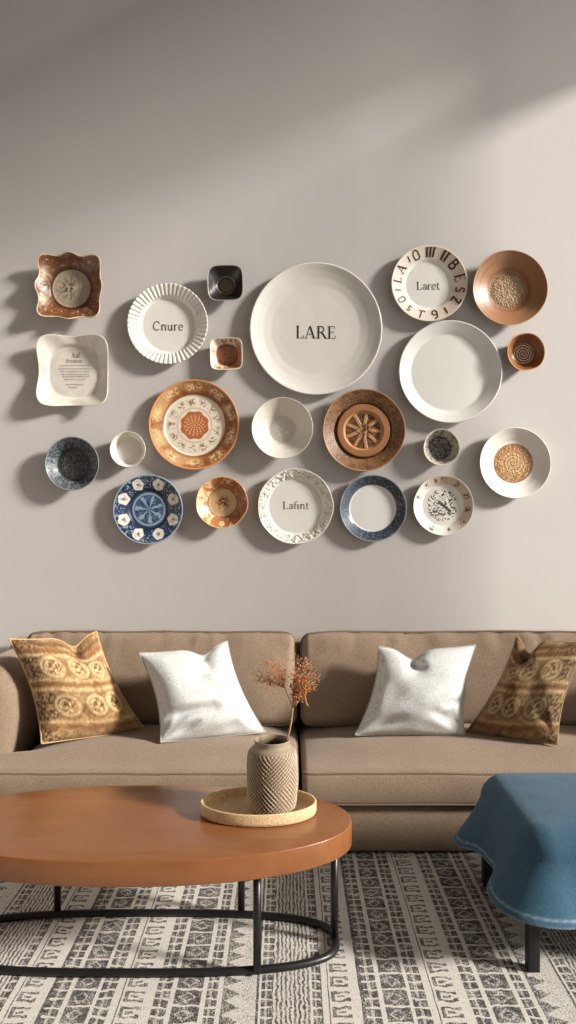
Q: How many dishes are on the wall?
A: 22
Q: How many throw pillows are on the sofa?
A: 4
